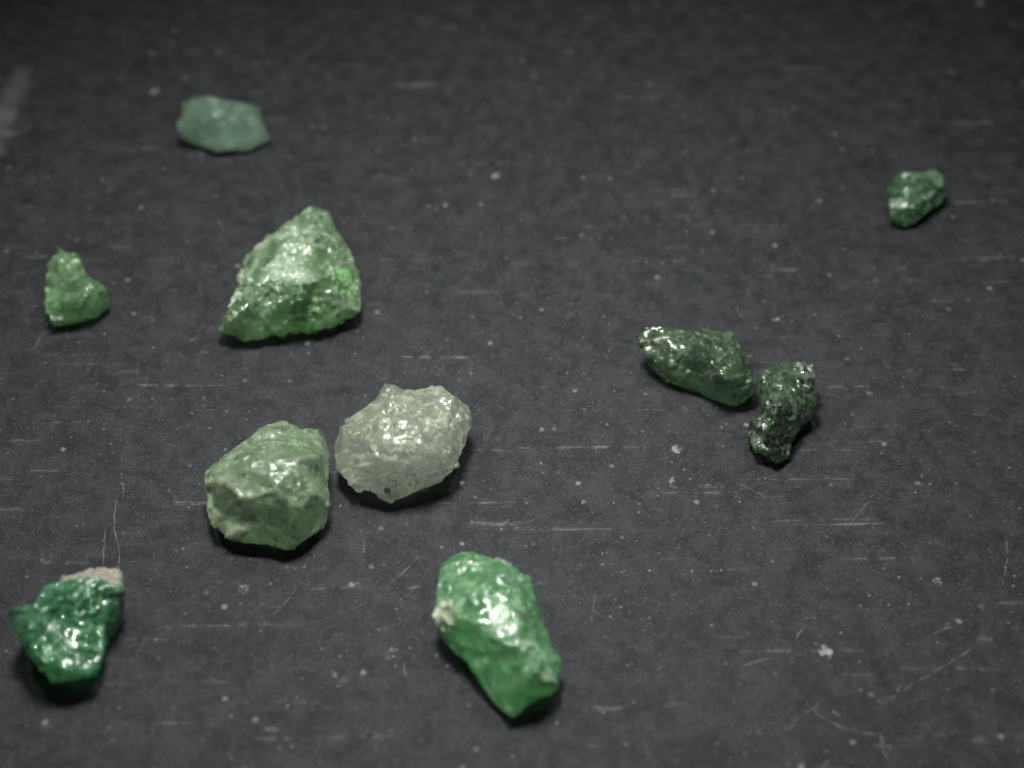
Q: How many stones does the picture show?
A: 10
